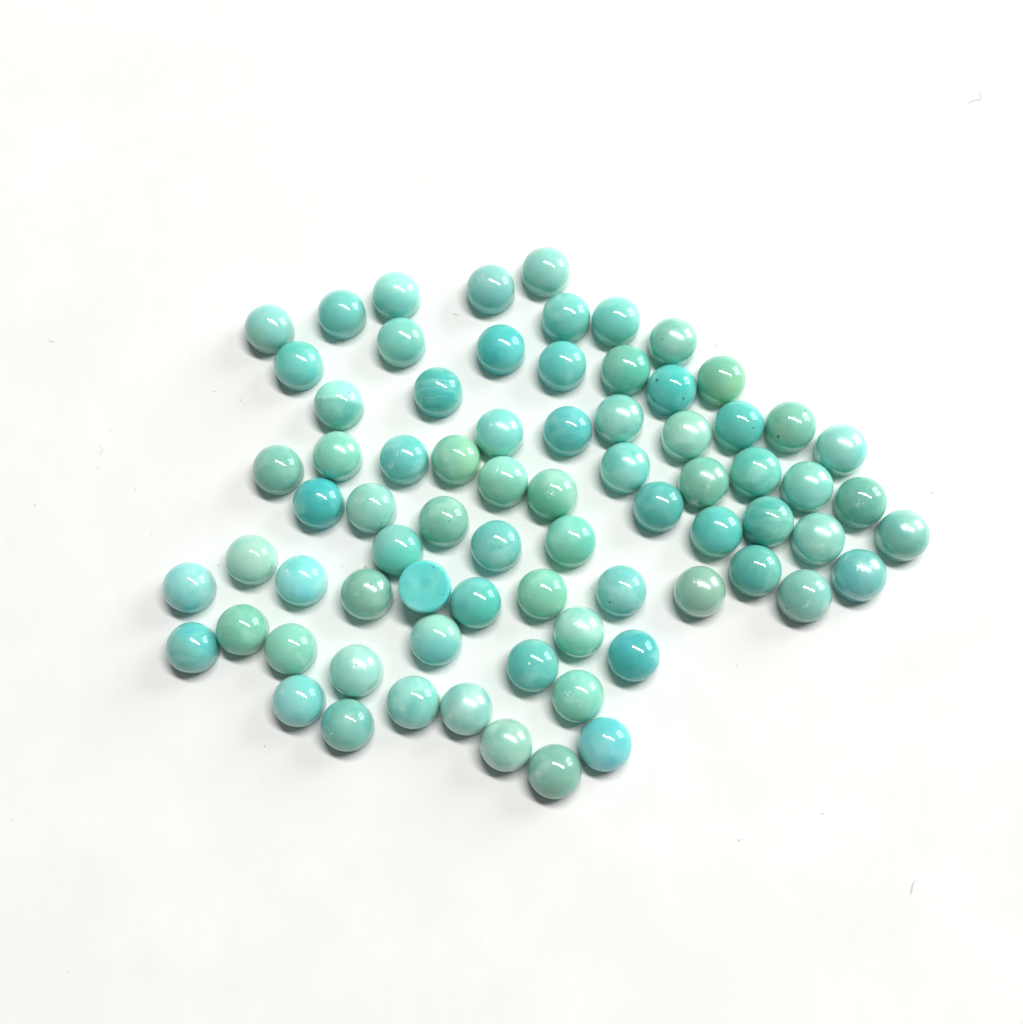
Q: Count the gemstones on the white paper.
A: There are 74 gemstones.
